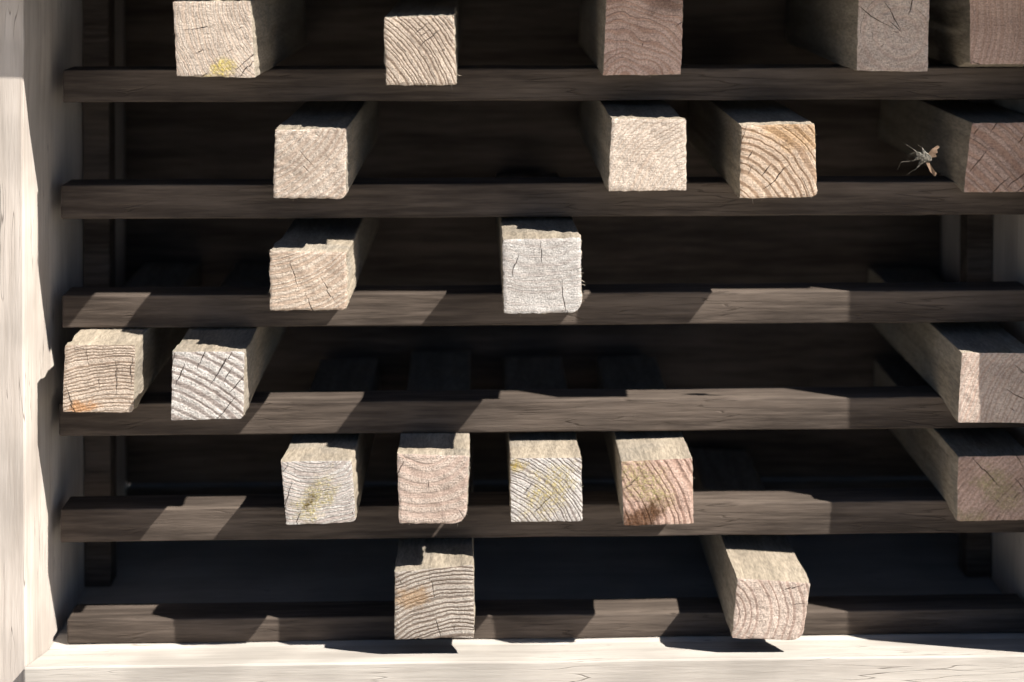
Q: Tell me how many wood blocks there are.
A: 21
